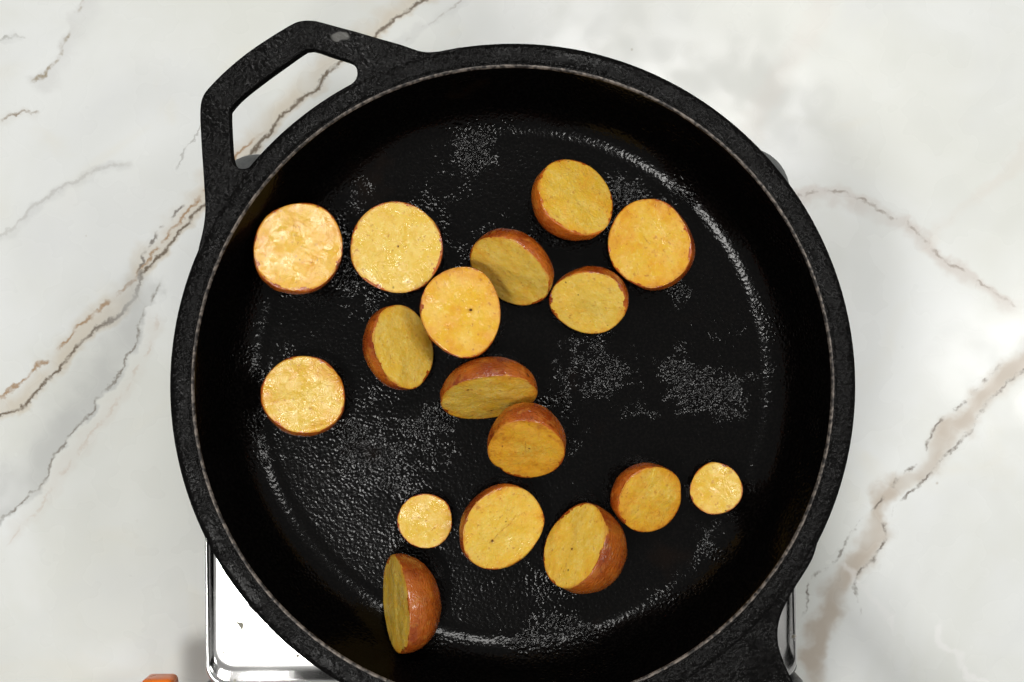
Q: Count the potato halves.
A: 17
